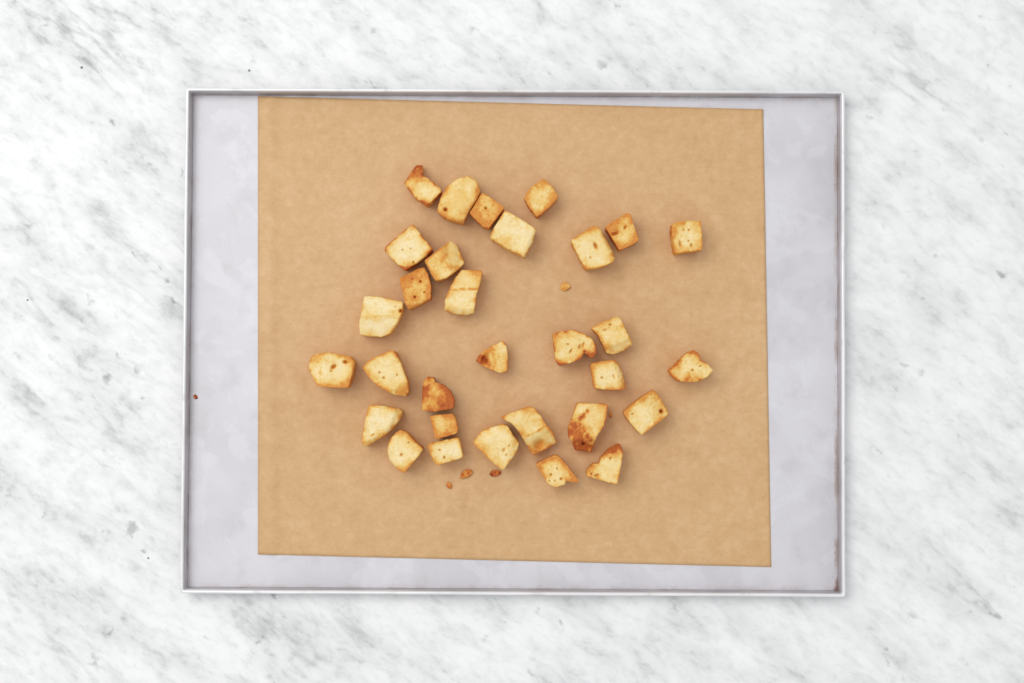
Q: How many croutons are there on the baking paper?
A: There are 31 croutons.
